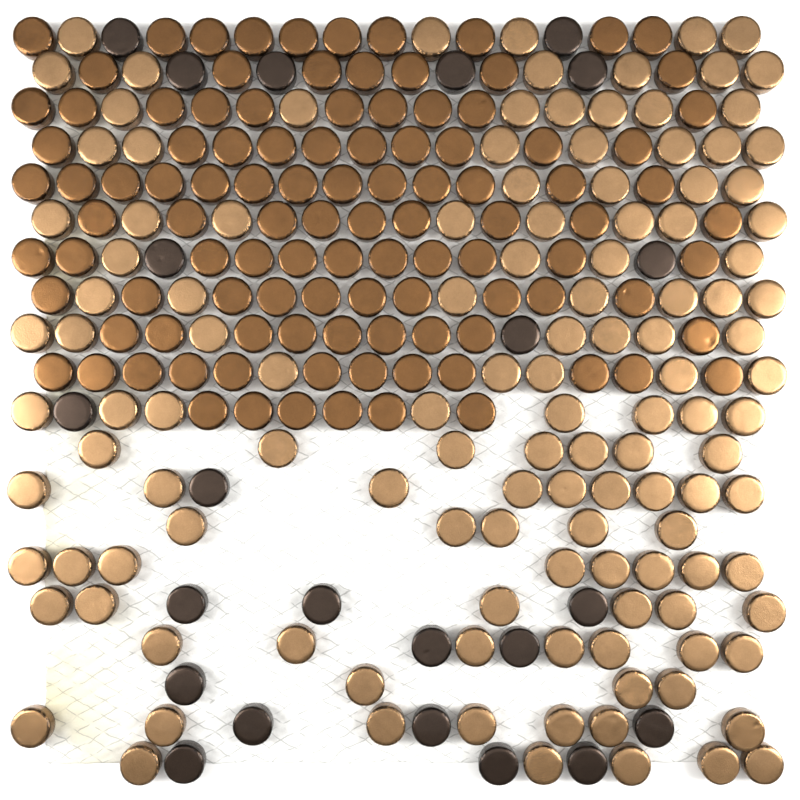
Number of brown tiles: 107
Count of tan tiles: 125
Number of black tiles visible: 23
